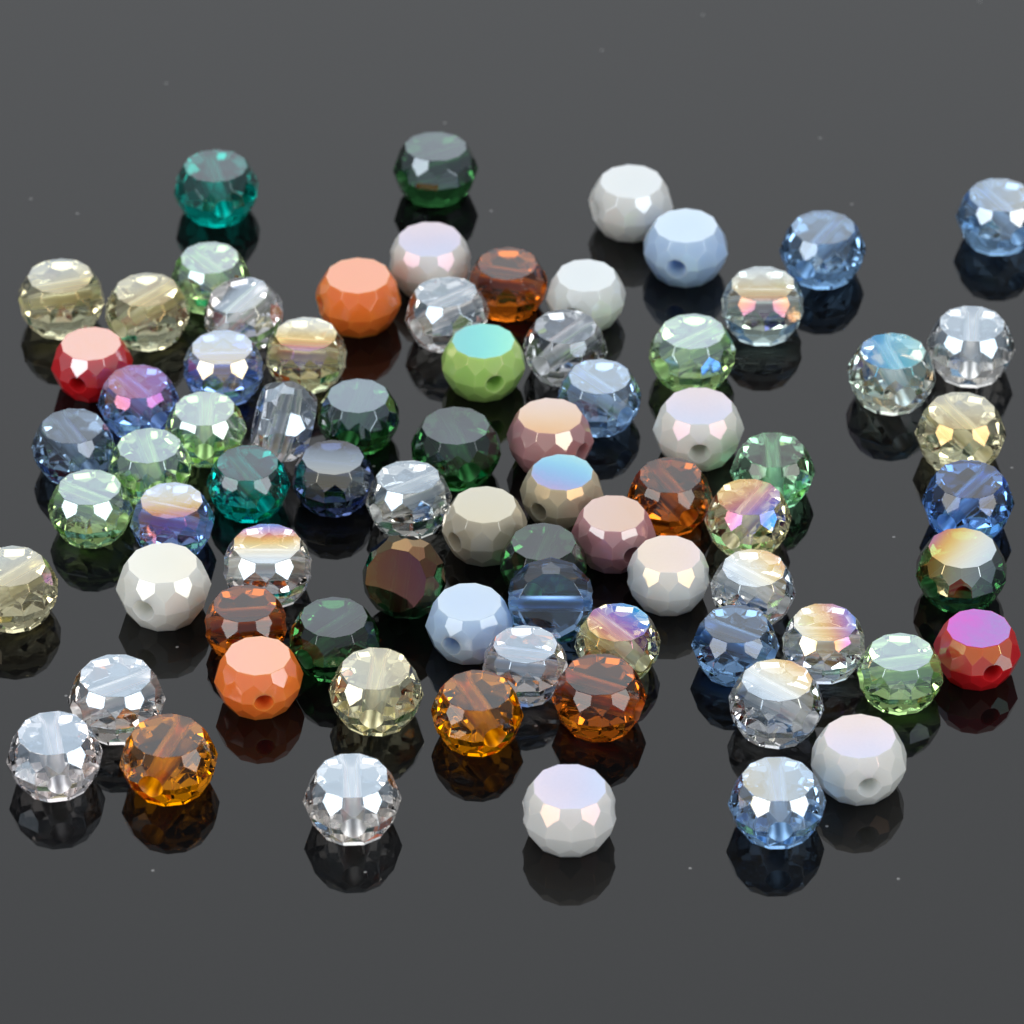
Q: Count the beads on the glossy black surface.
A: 77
